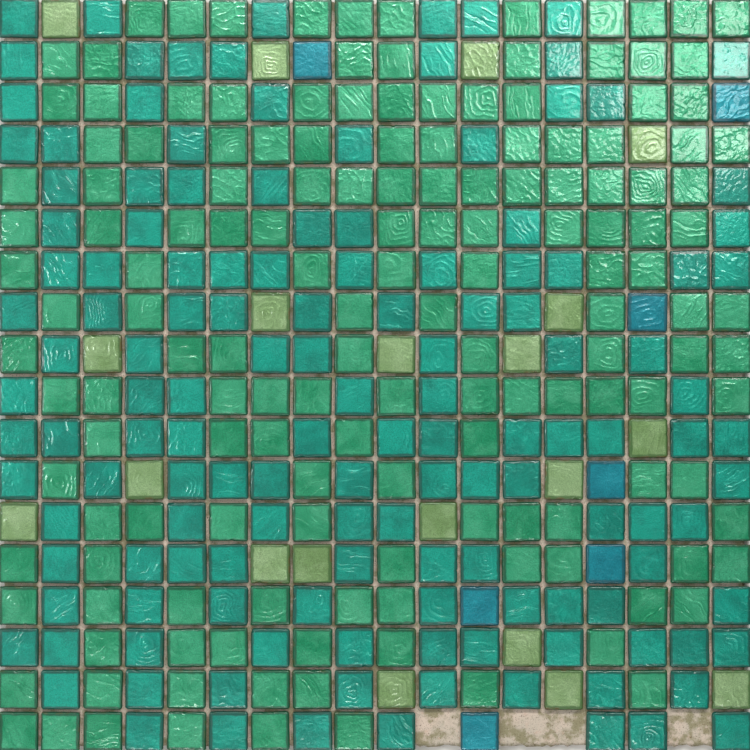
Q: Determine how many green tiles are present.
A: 154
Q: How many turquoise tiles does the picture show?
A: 139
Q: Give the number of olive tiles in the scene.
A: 20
